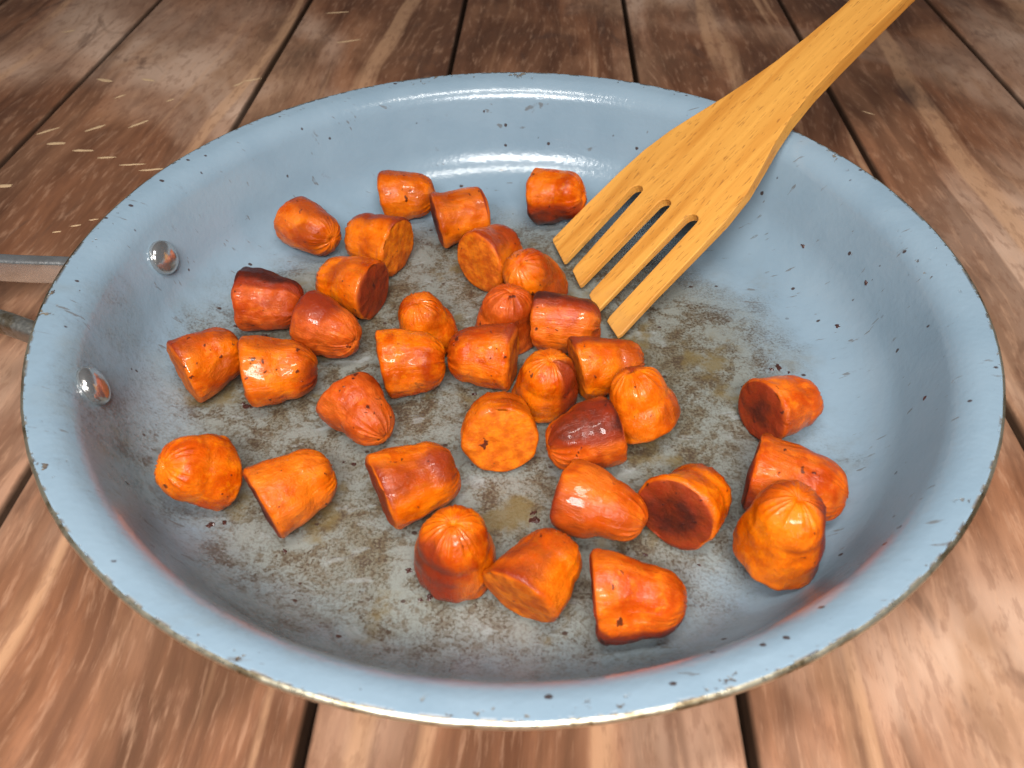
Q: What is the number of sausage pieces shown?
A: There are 34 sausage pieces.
